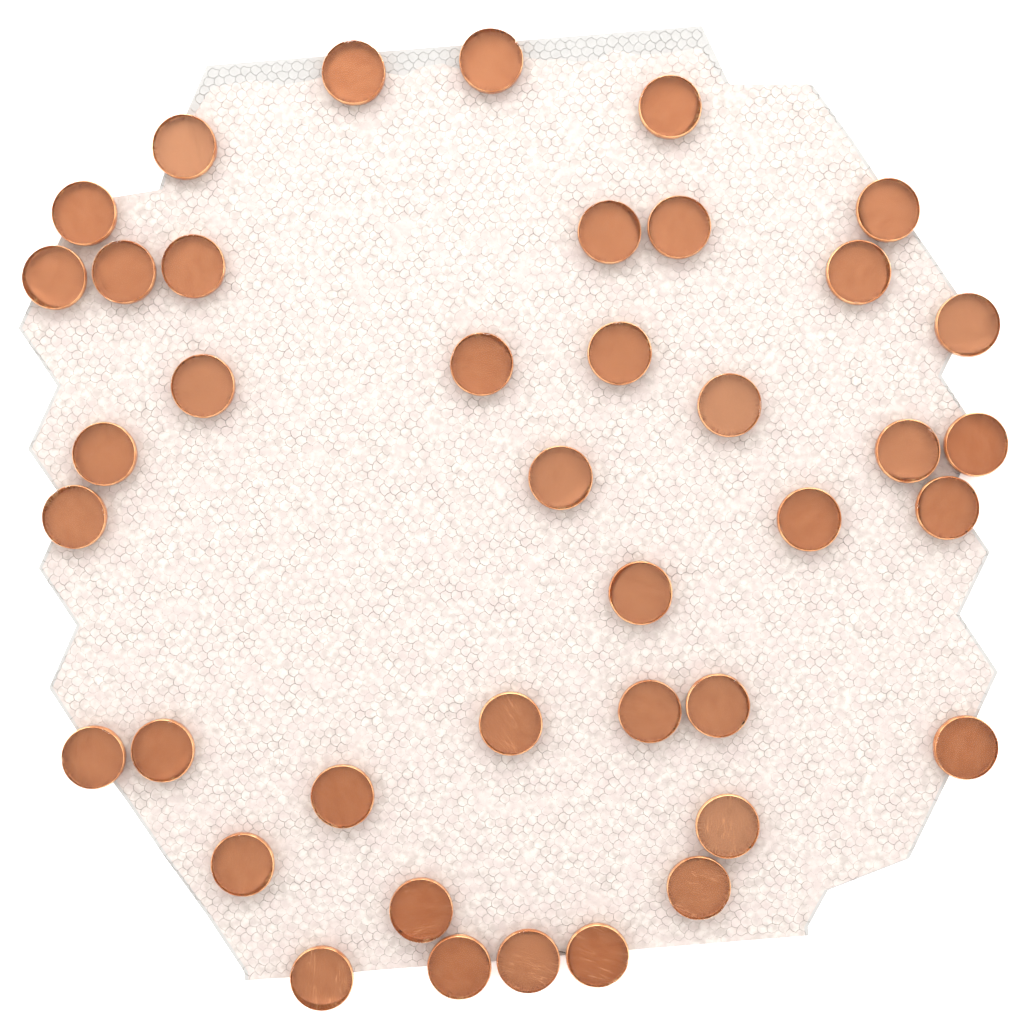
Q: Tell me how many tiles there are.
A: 40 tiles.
